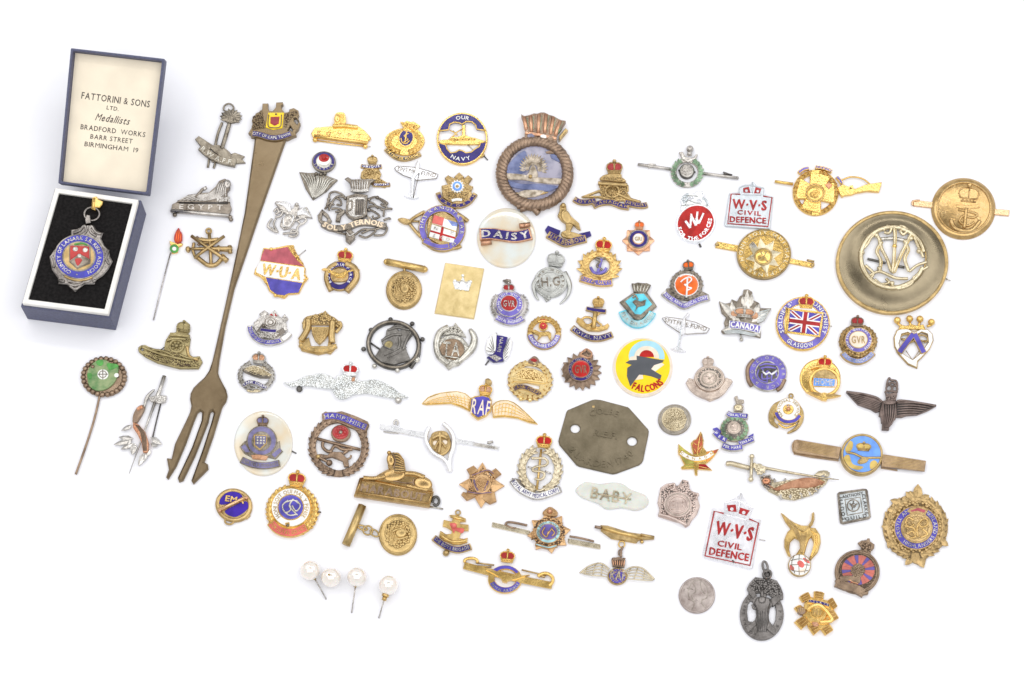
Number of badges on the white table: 85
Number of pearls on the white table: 4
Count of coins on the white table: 2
